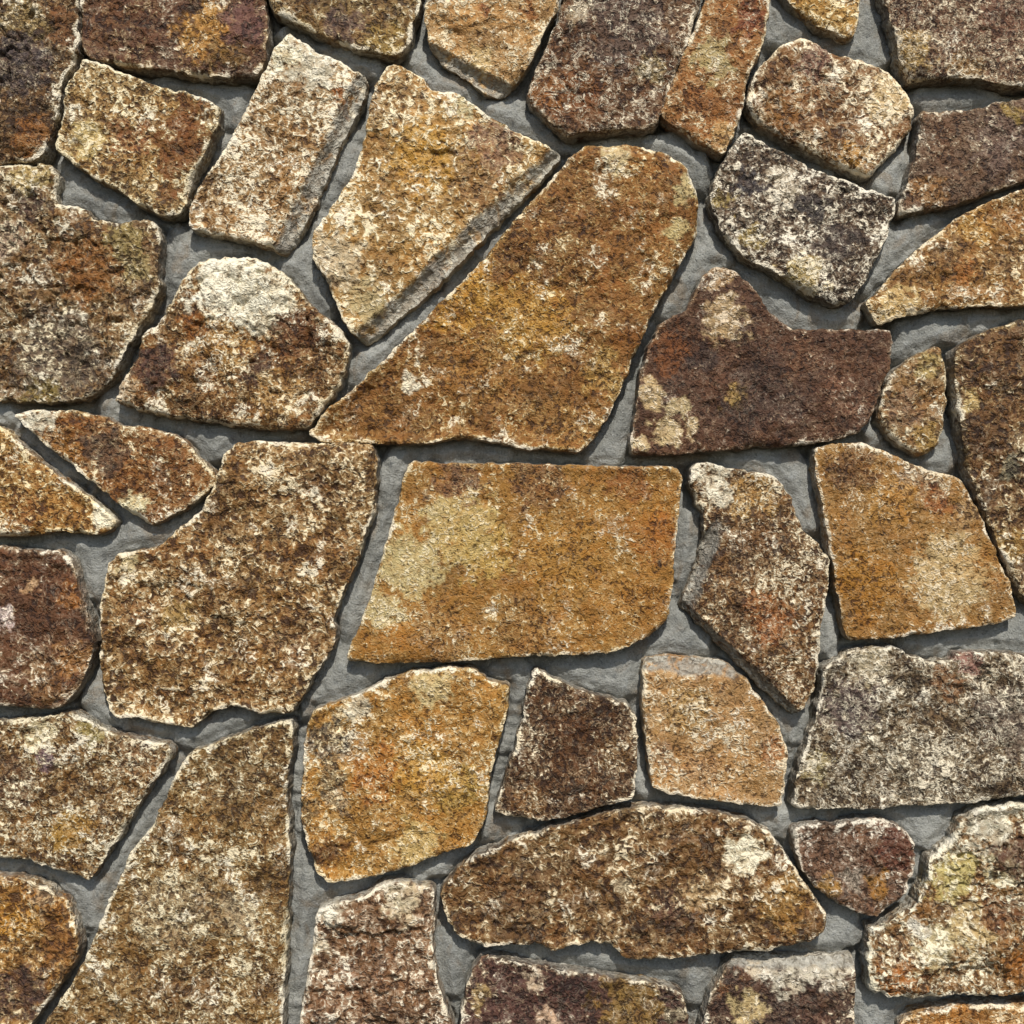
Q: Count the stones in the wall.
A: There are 42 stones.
